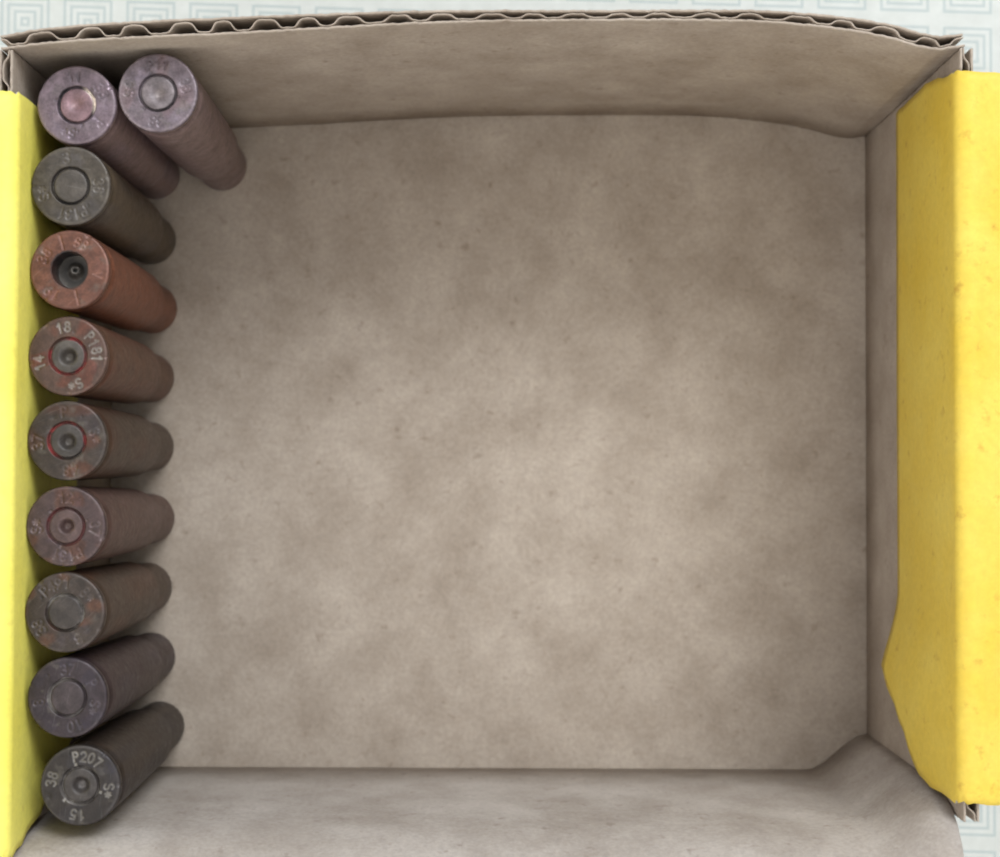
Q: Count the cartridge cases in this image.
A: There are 10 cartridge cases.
